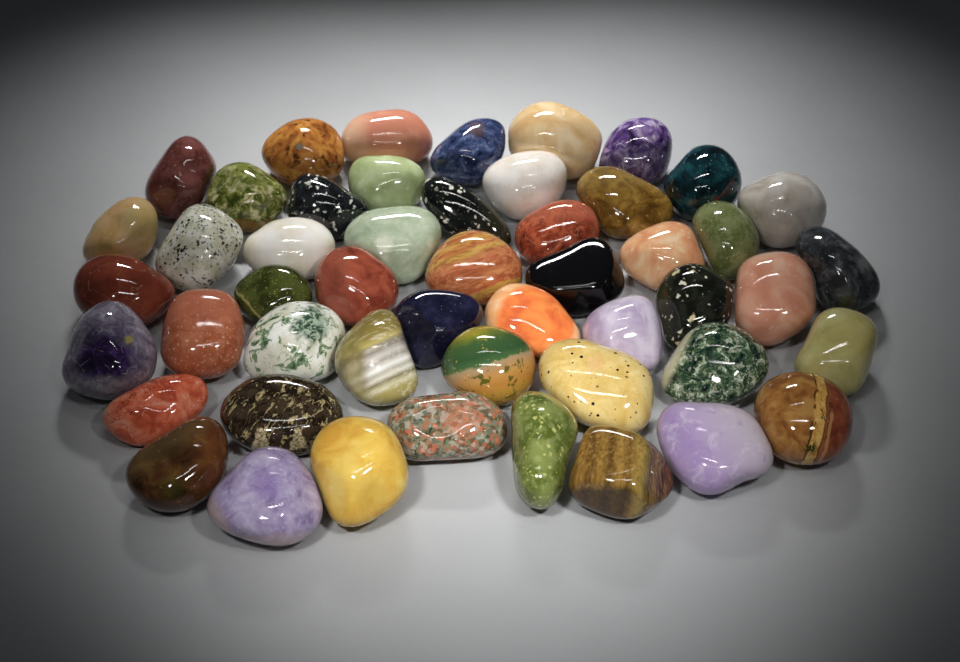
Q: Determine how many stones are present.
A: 50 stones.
